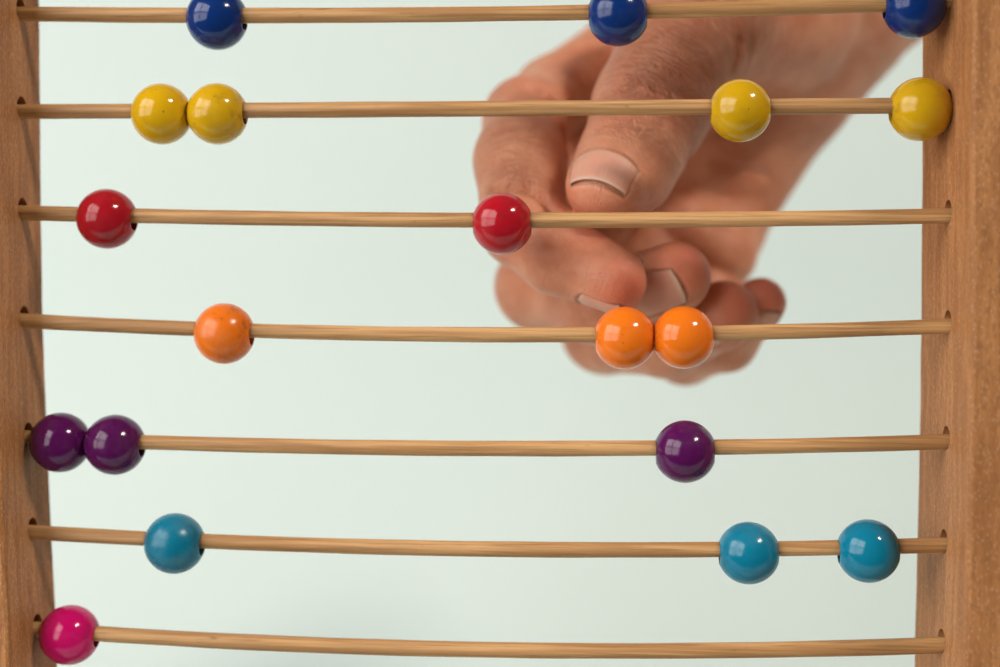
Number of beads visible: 19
